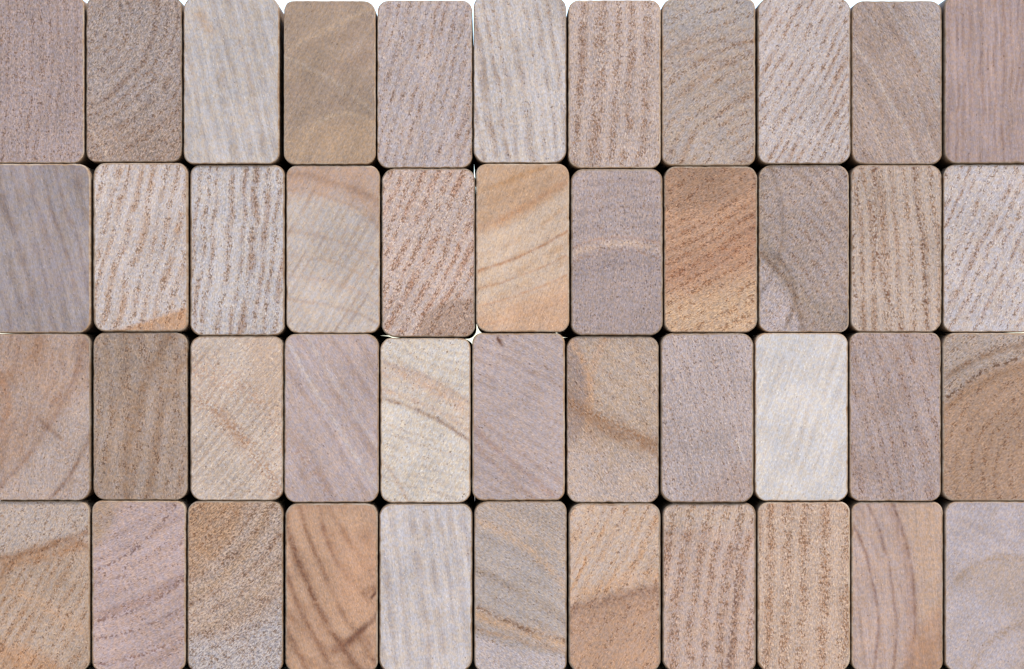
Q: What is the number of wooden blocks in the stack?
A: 44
